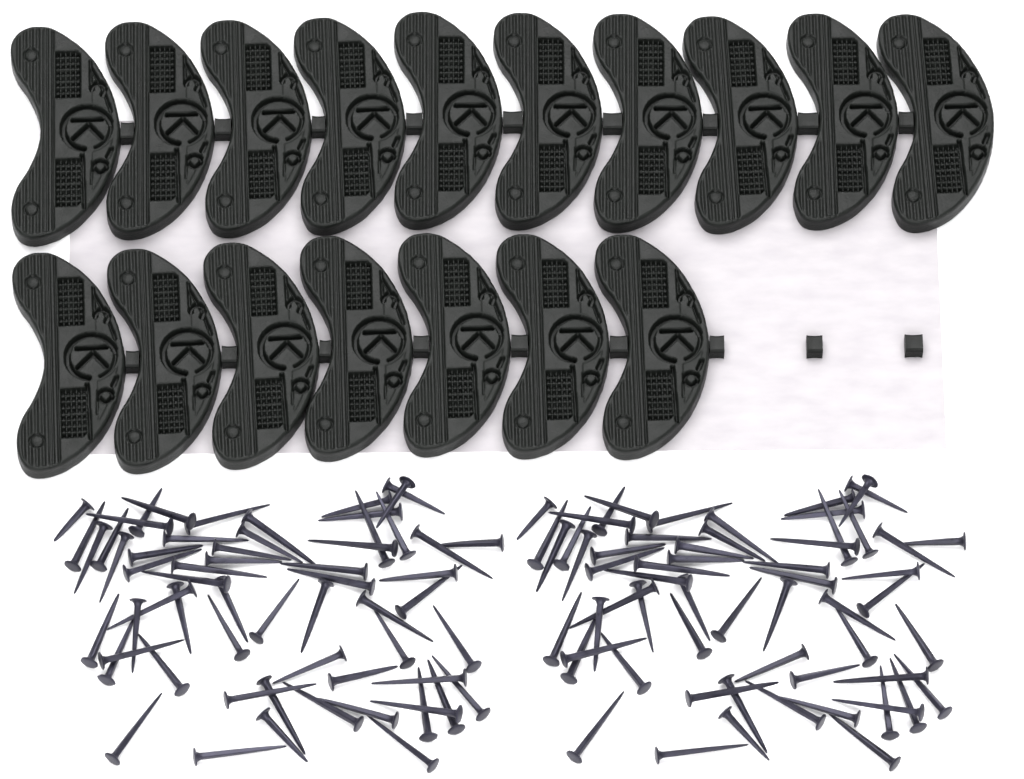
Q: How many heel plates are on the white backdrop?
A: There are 17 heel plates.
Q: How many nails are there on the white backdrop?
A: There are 120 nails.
